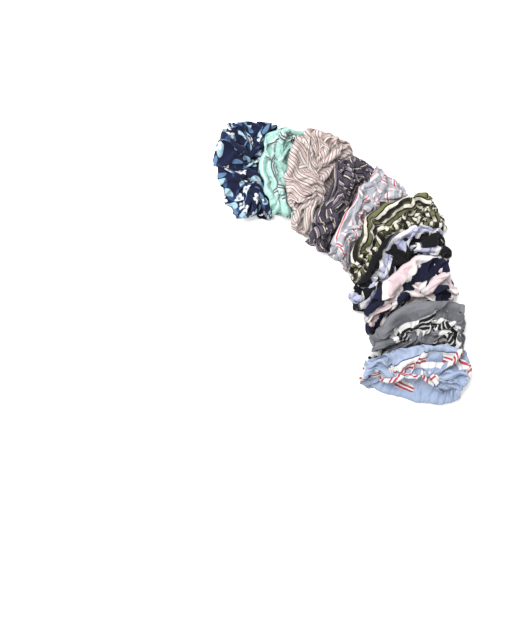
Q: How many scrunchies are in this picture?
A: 10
